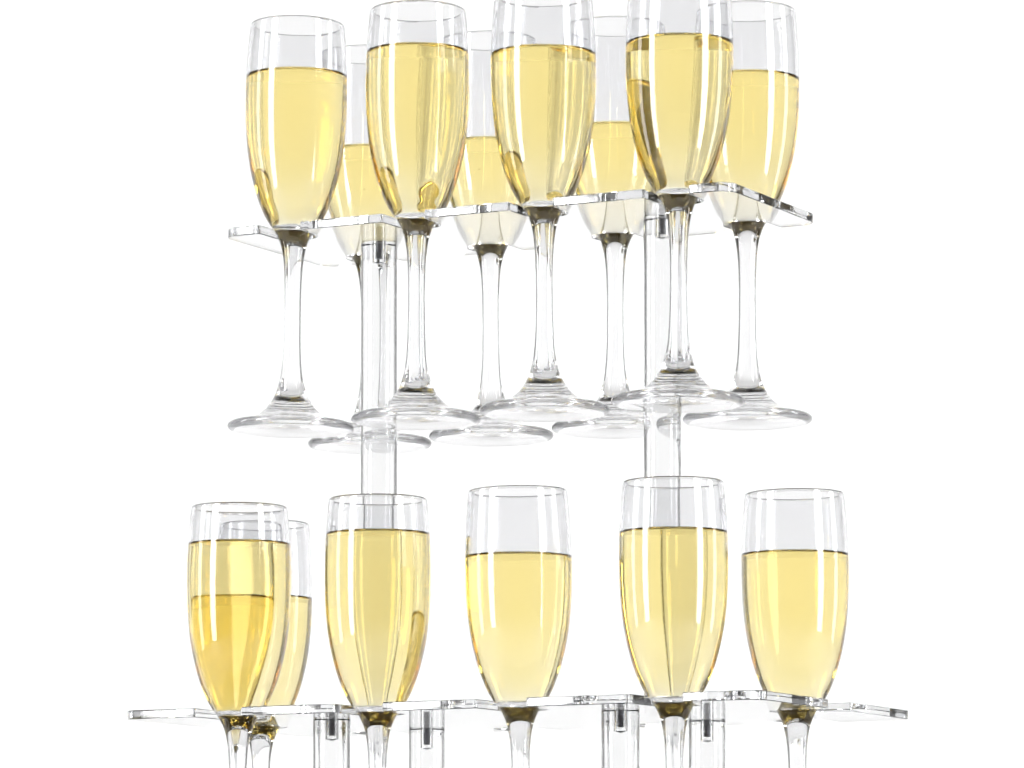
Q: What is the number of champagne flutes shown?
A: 14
